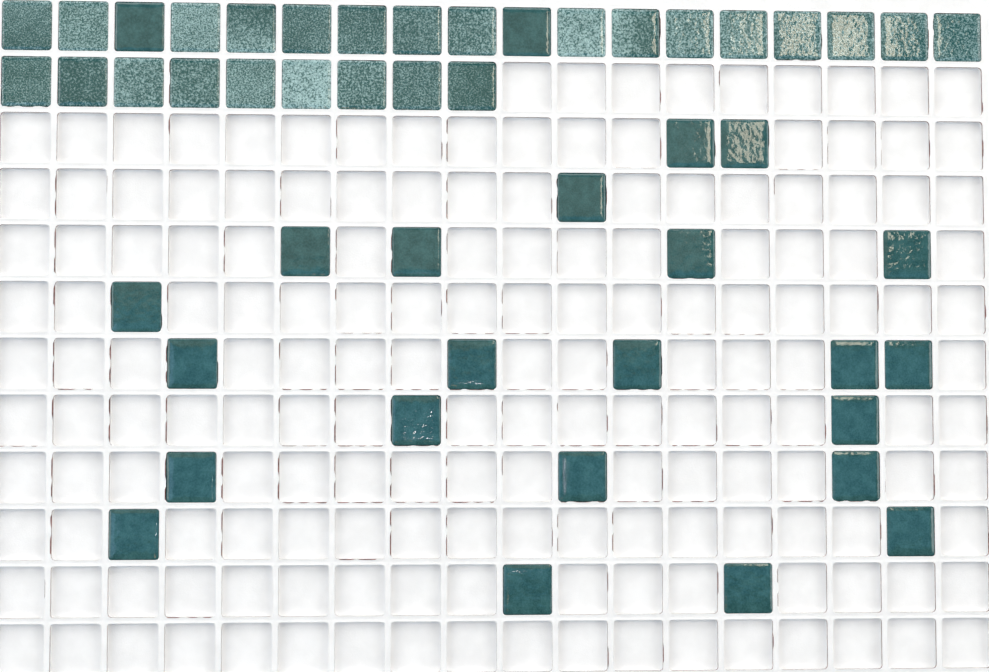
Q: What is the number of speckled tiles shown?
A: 25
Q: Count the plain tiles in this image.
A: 24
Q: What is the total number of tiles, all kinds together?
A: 49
